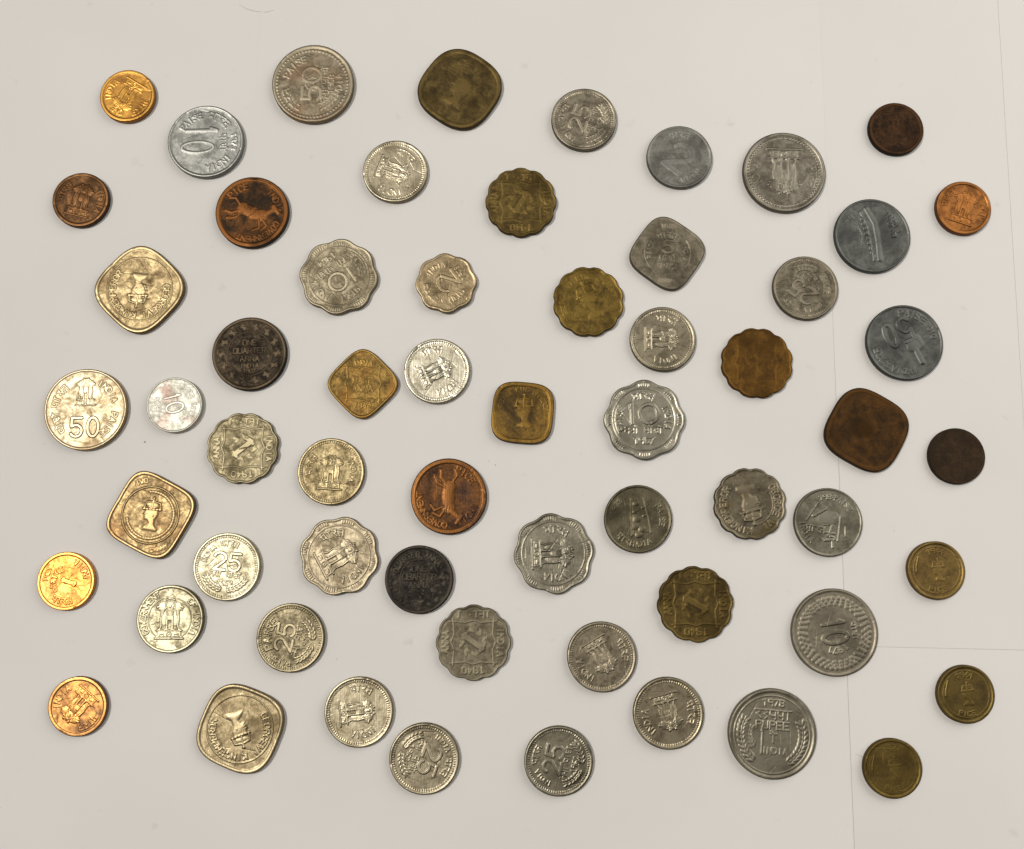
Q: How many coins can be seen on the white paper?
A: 60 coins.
